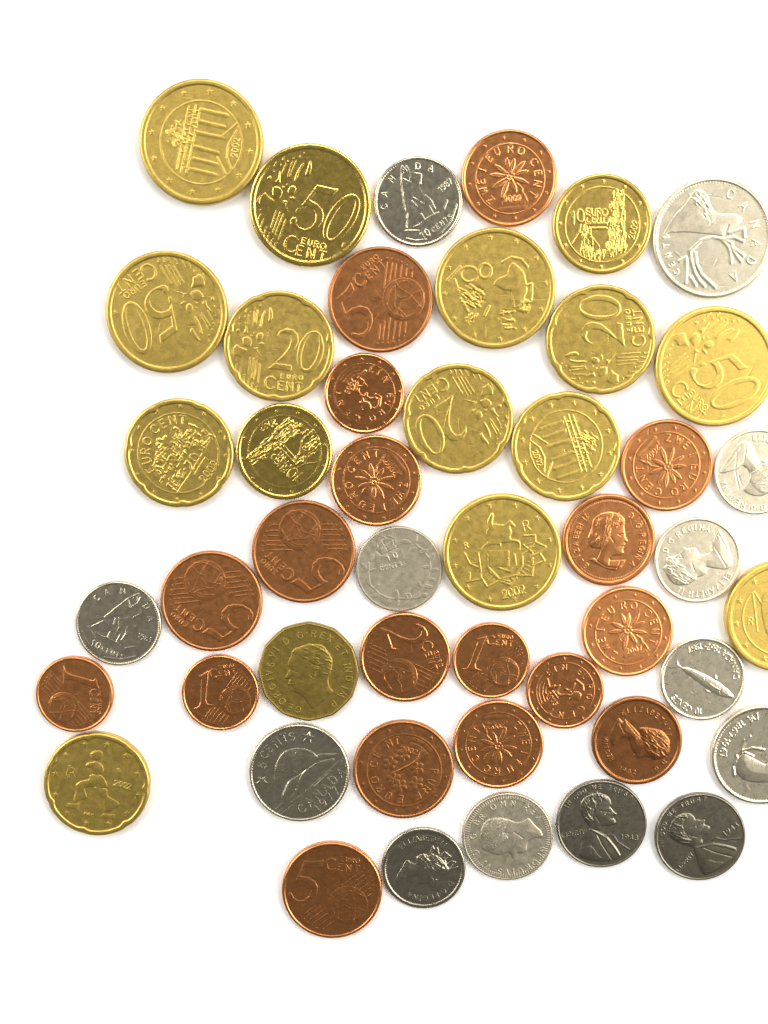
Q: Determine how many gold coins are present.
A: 16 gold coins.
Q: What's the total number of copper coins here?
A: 18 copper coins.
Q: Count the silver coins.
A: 13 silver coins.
